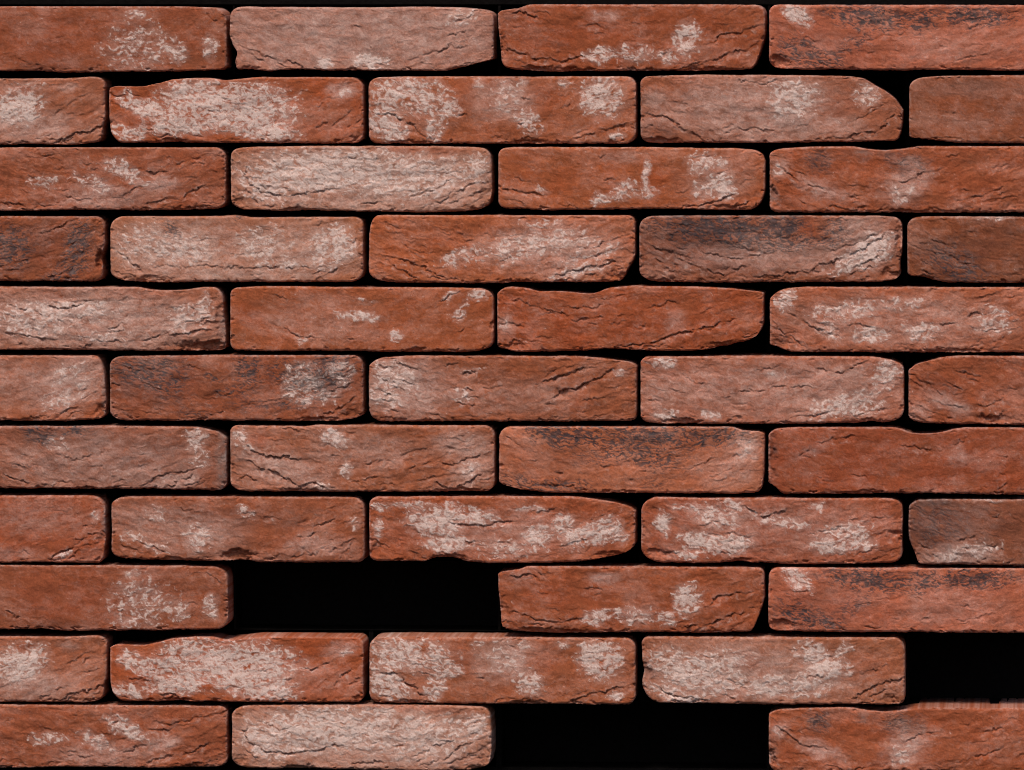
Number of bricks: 46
